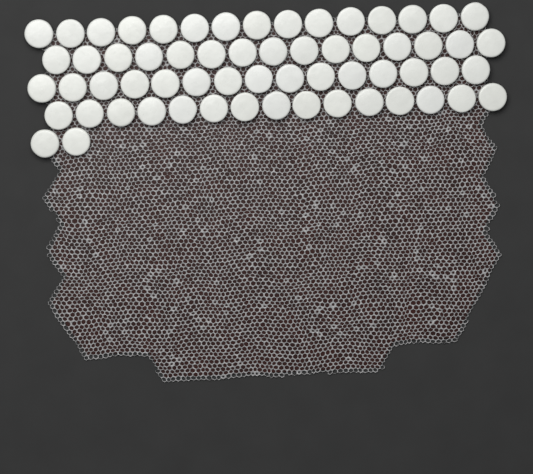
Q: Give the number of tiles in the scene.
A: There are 62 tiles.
